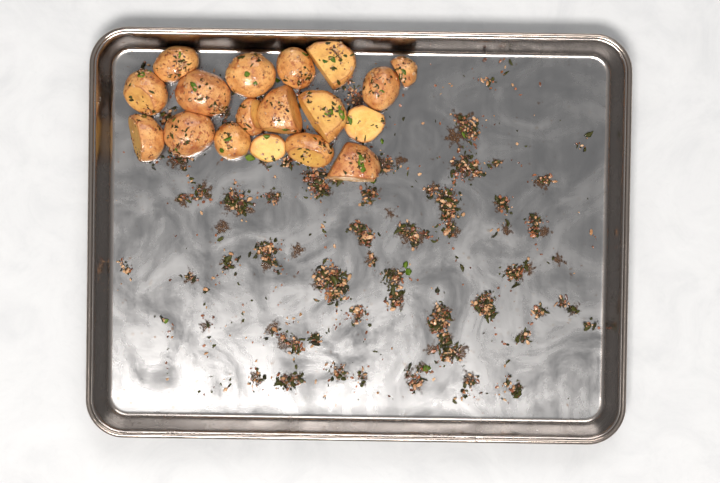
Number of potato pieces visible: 18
